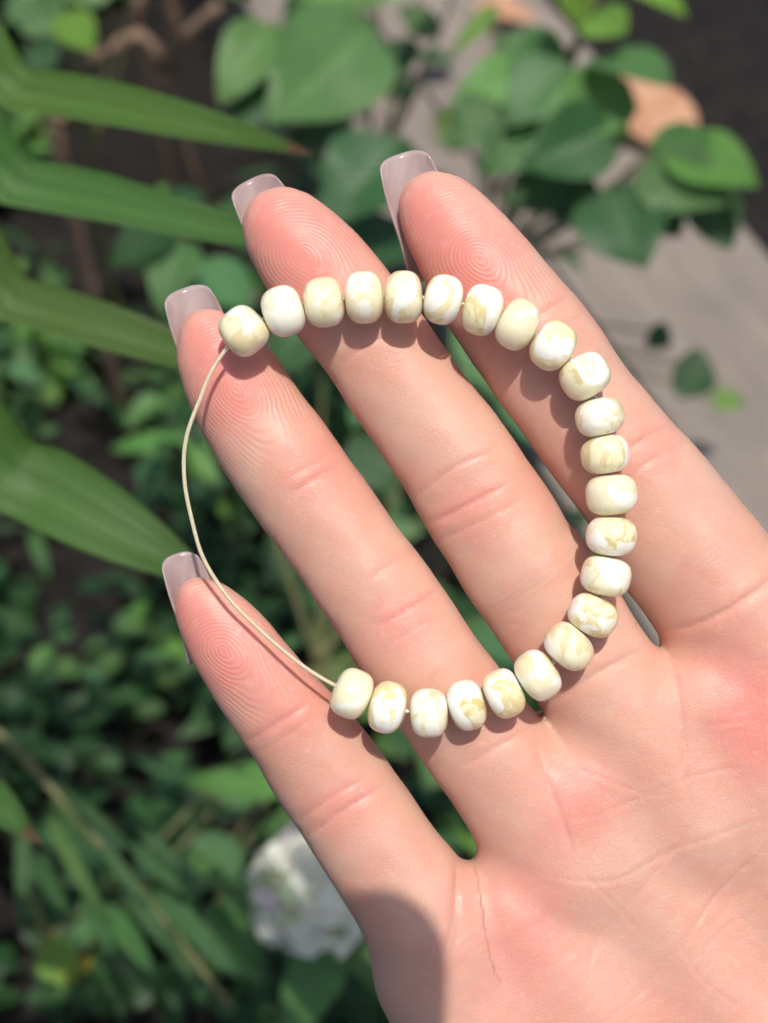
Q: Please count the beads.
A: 23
